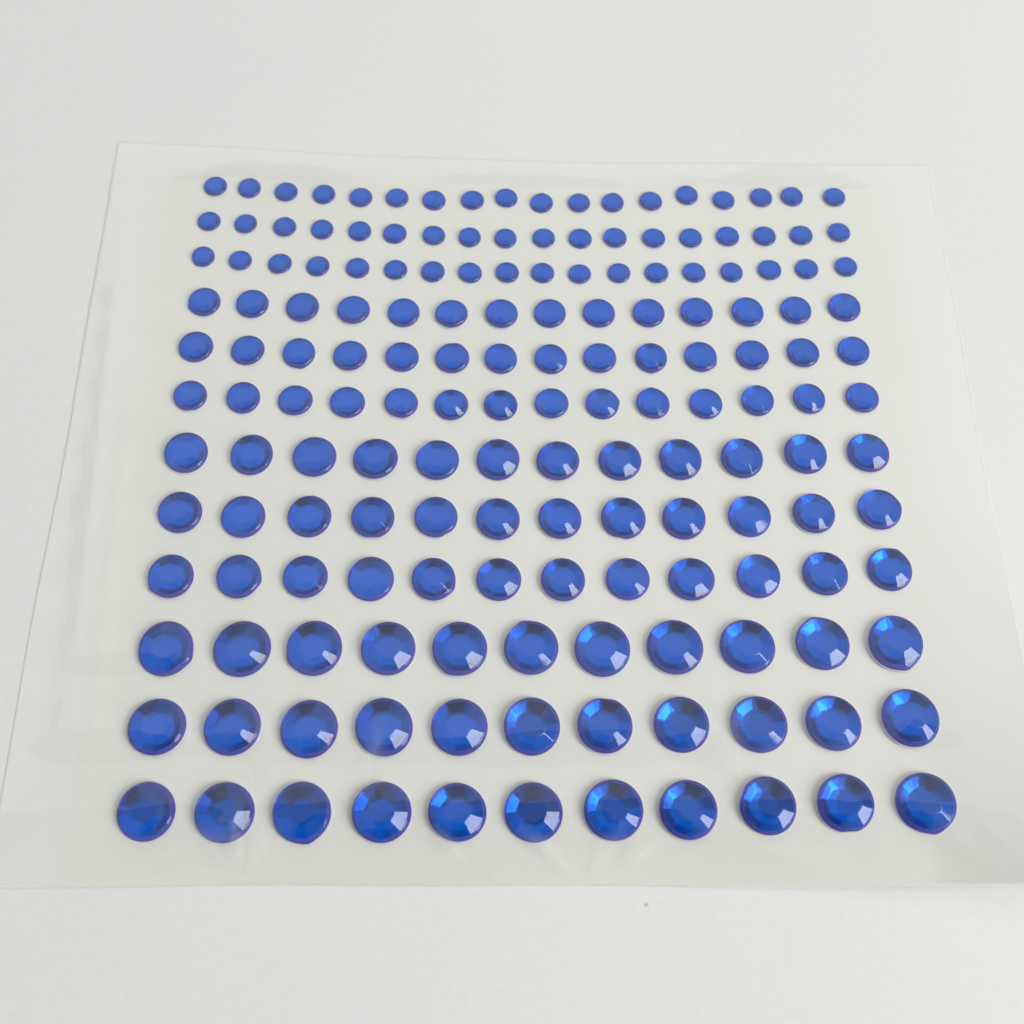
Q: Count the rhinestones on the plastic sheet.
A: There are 165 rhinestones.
